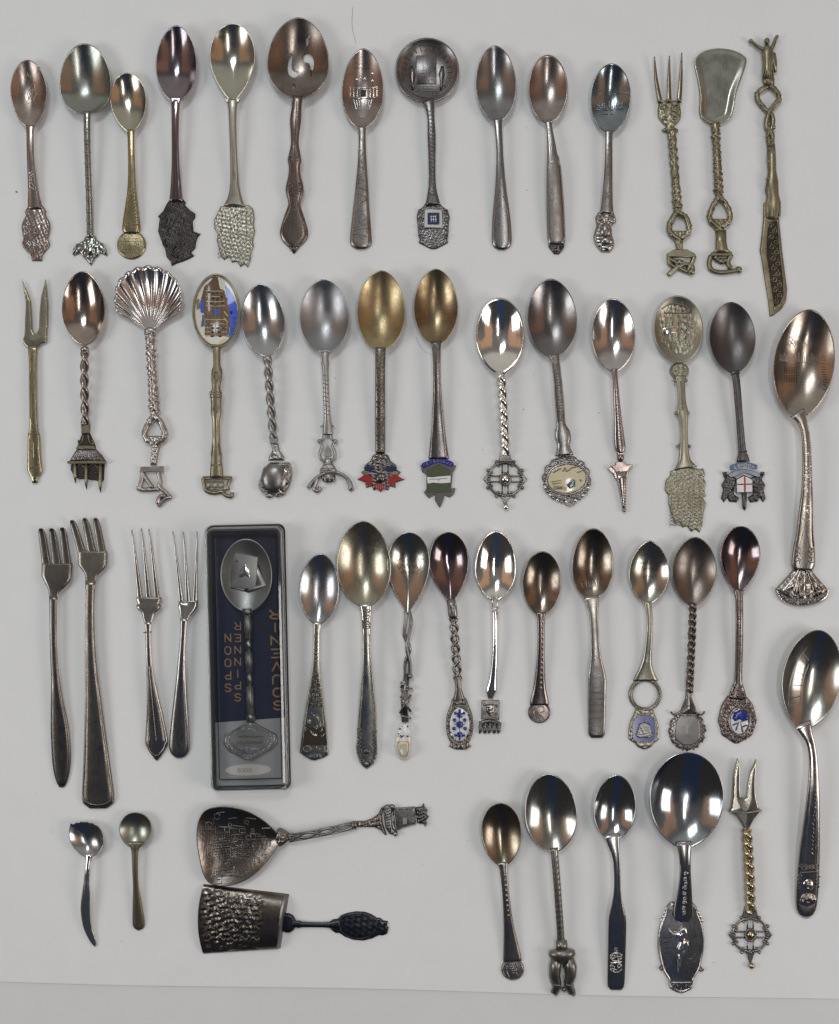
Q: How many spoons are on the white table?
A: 43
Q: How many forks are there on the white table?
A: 7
